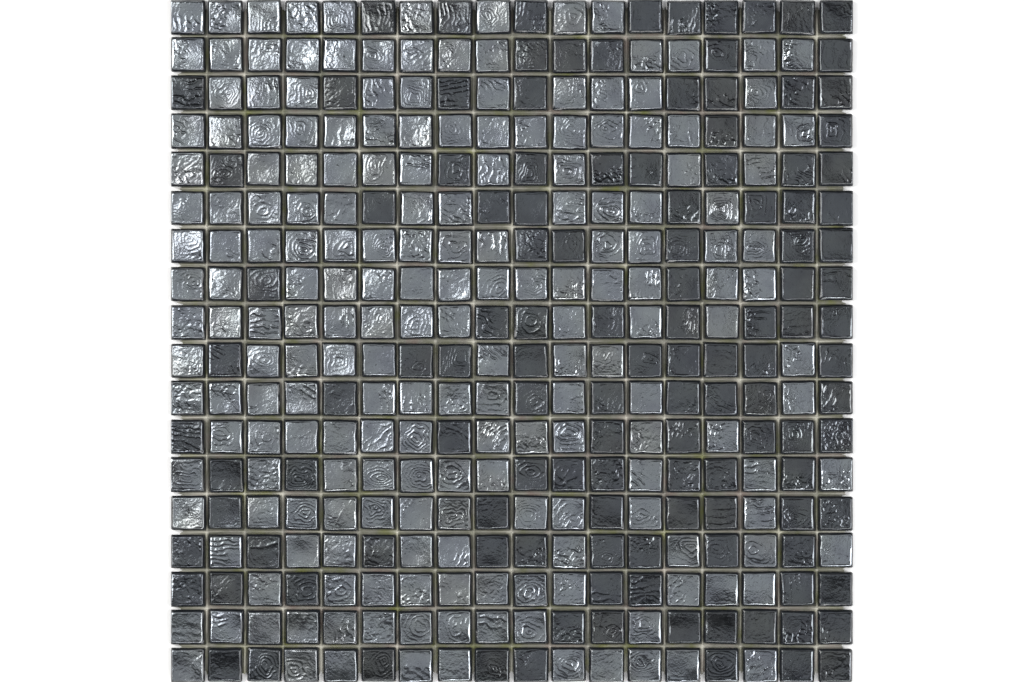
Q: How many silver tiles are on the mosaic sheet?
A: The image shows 200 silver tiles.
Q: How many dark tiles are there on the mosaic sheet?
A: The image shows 124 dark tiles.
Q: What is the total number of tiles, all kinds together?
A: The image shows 324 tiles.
